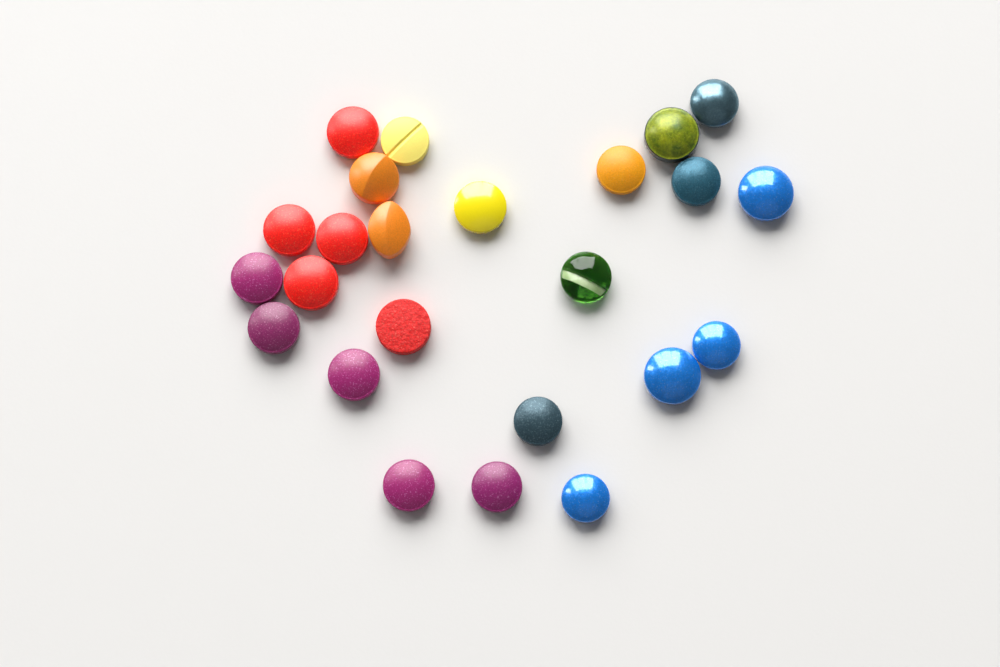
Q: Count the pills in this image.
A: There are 24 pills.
